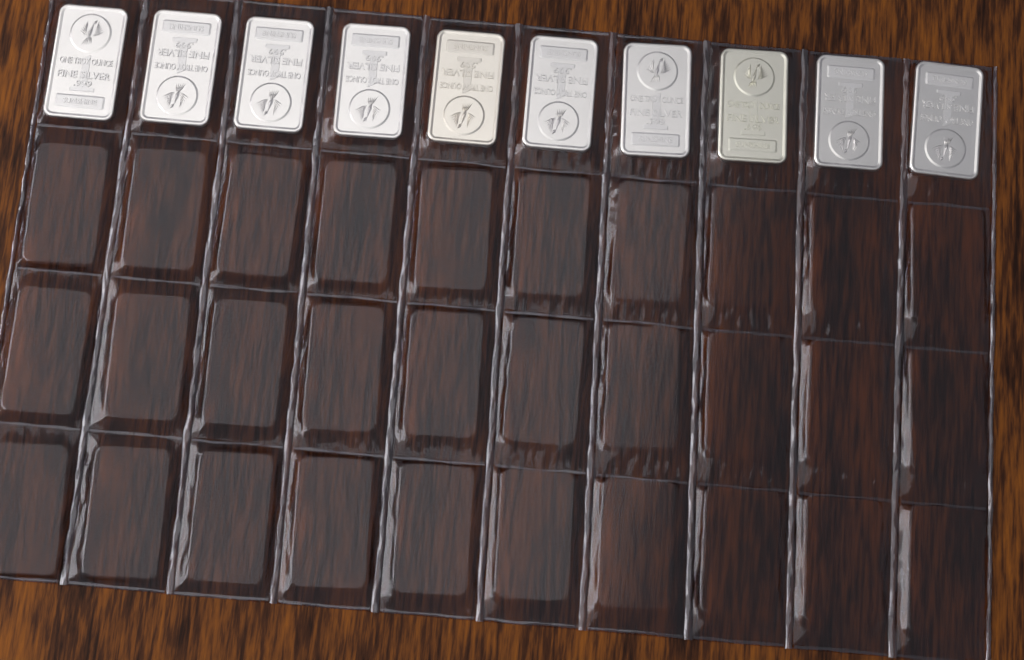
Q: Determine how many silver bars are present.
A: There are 10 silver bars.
